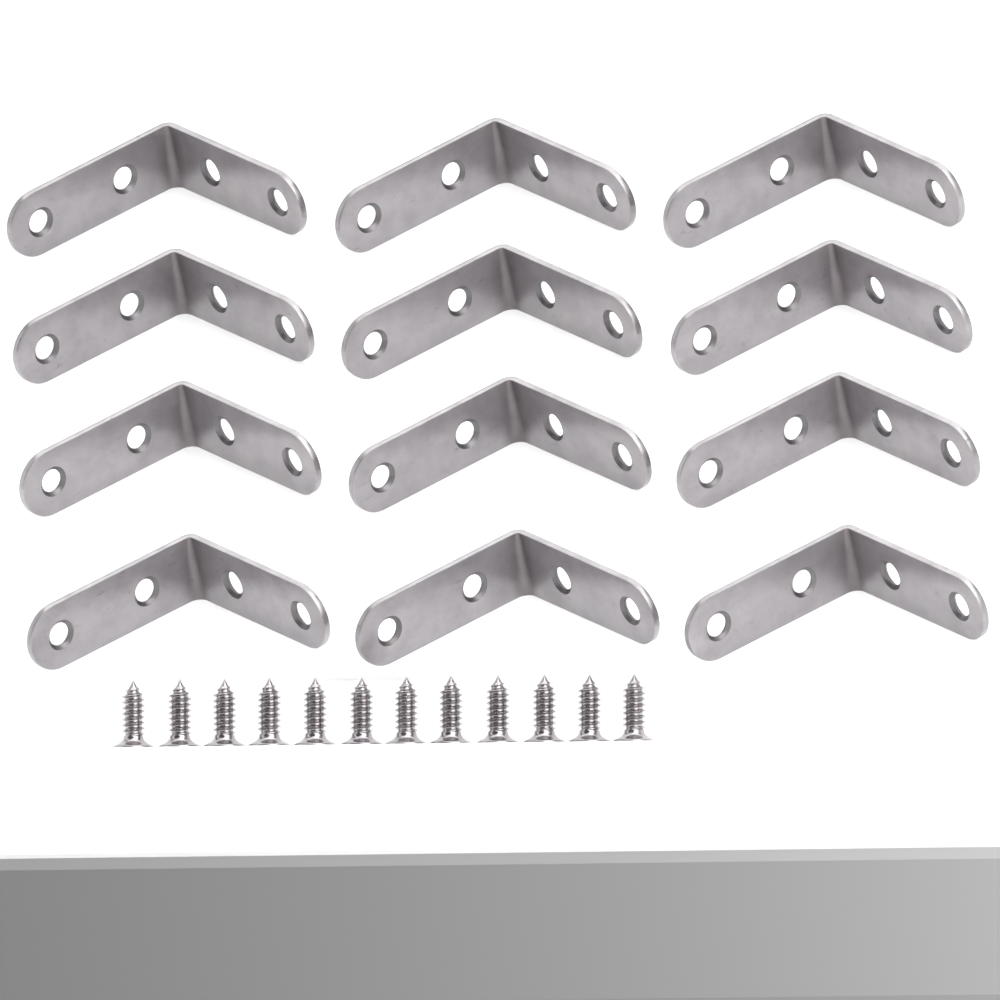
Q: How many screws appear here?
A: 12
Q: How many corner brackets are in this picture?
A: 12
